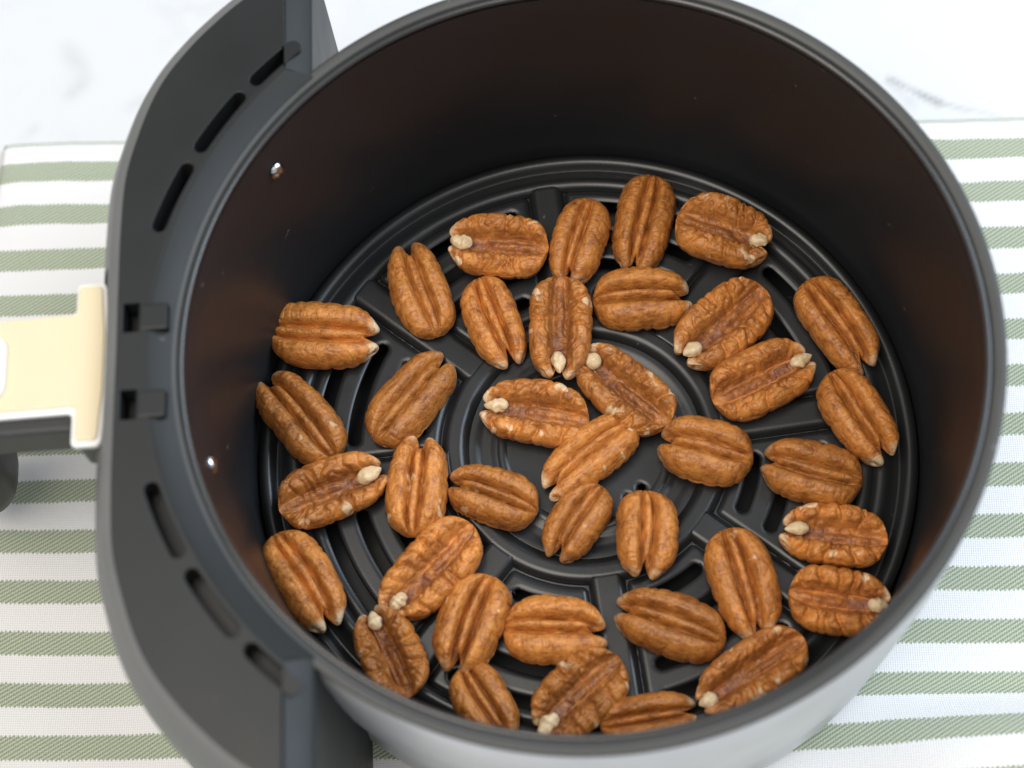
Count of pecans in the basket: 38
